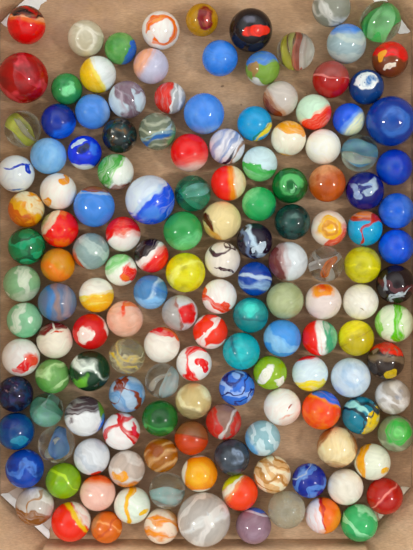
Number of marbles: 150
